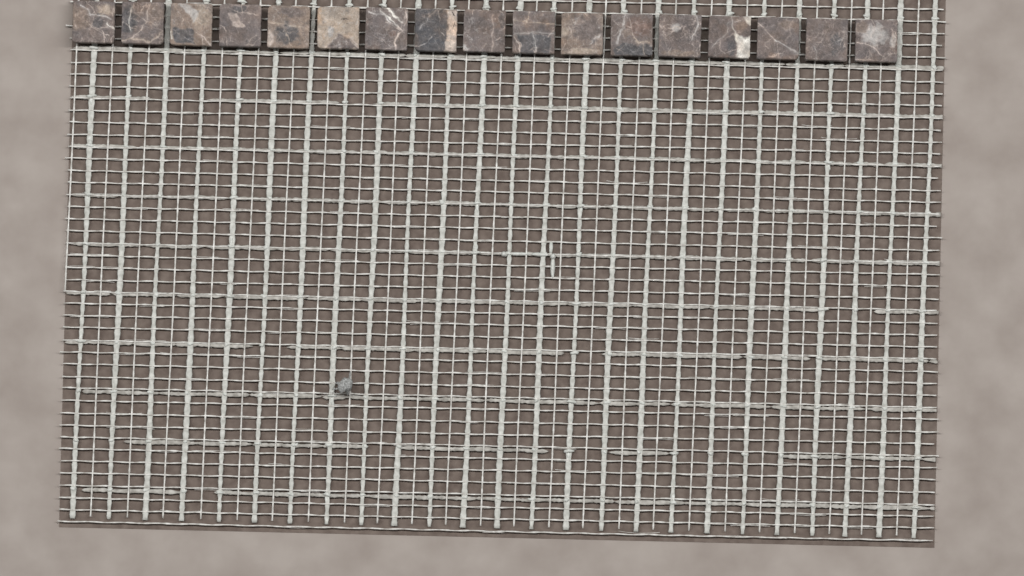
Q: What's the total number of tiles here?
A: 17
